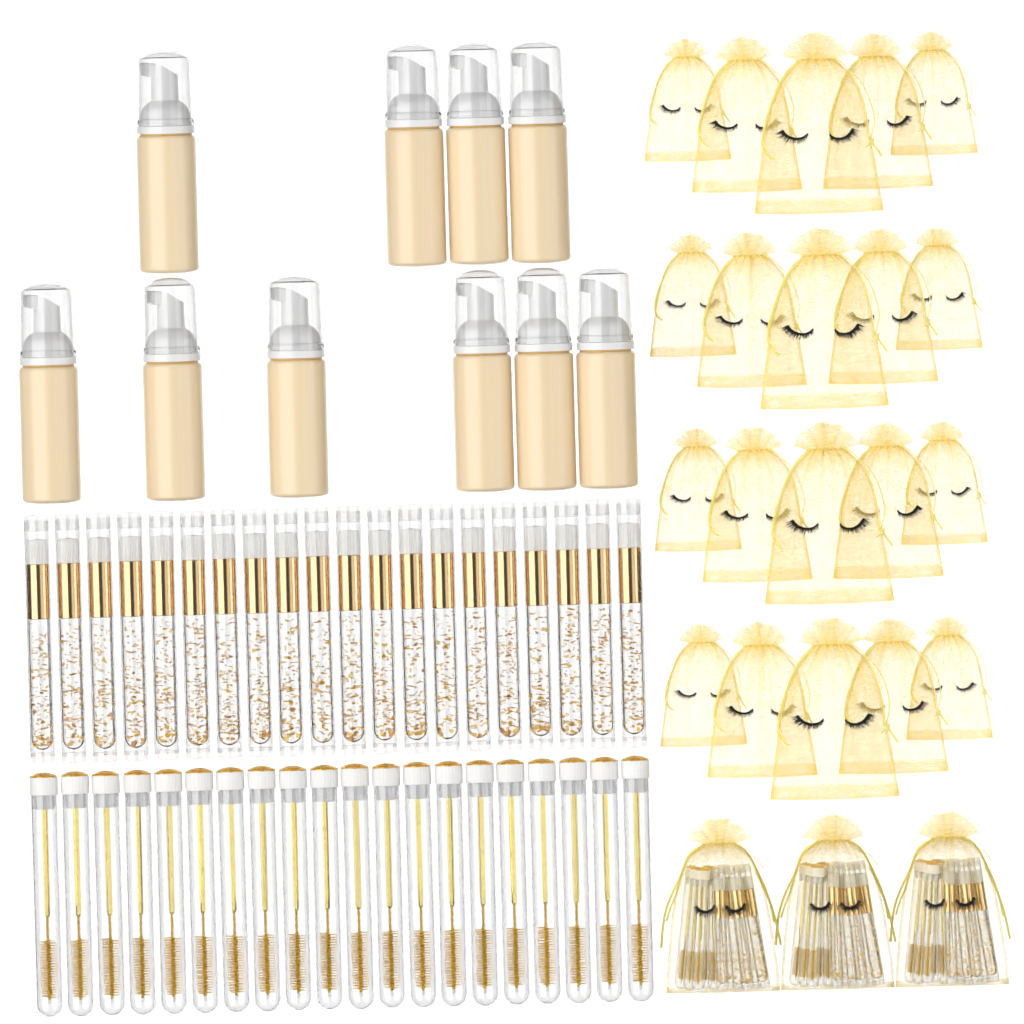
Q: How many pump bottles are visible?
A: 10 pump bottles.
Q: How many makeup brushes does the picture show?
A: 38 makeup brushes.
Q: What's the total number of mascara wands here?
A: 35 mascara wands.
